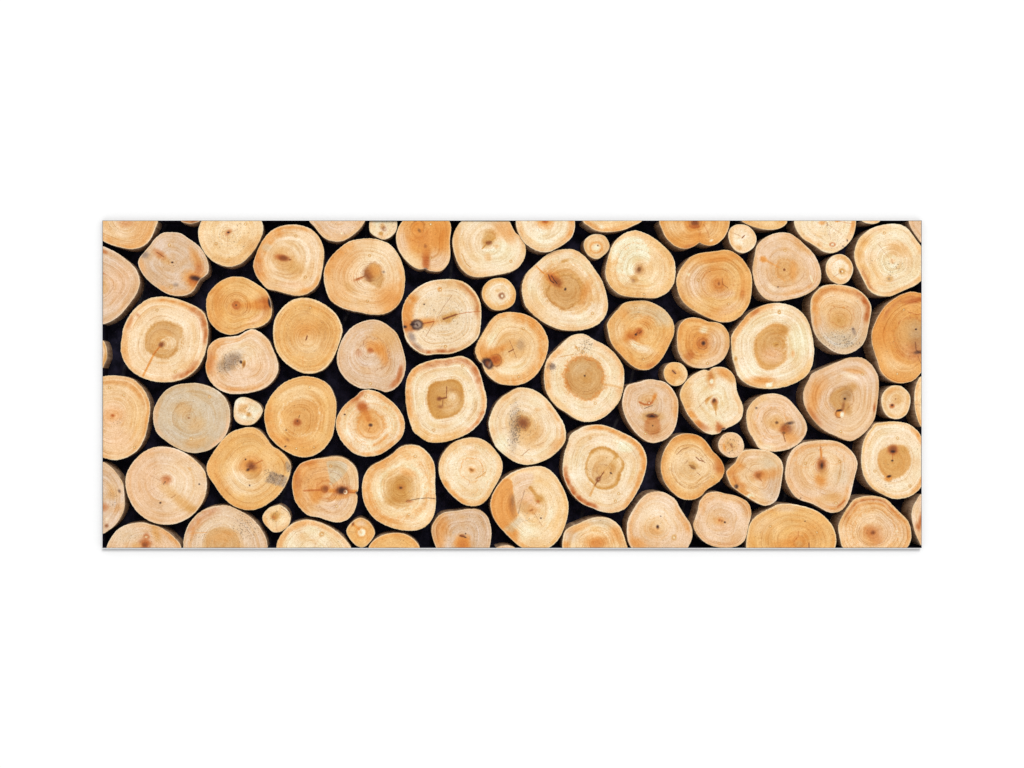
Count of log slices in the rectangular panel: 82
